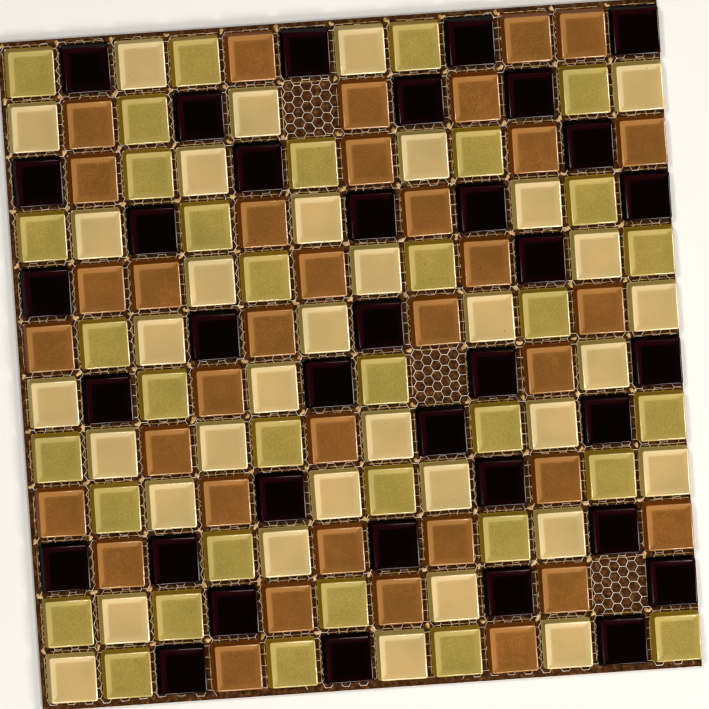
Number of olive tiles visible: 34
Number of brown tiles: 36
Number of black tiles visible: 36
